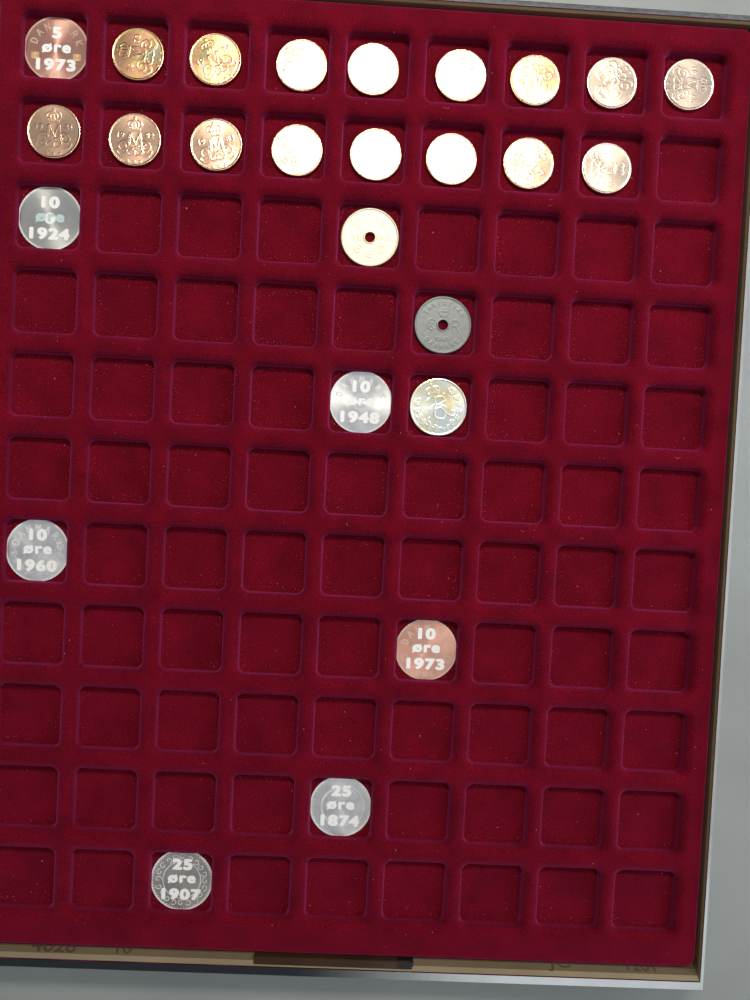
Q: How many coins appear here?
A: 19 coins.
